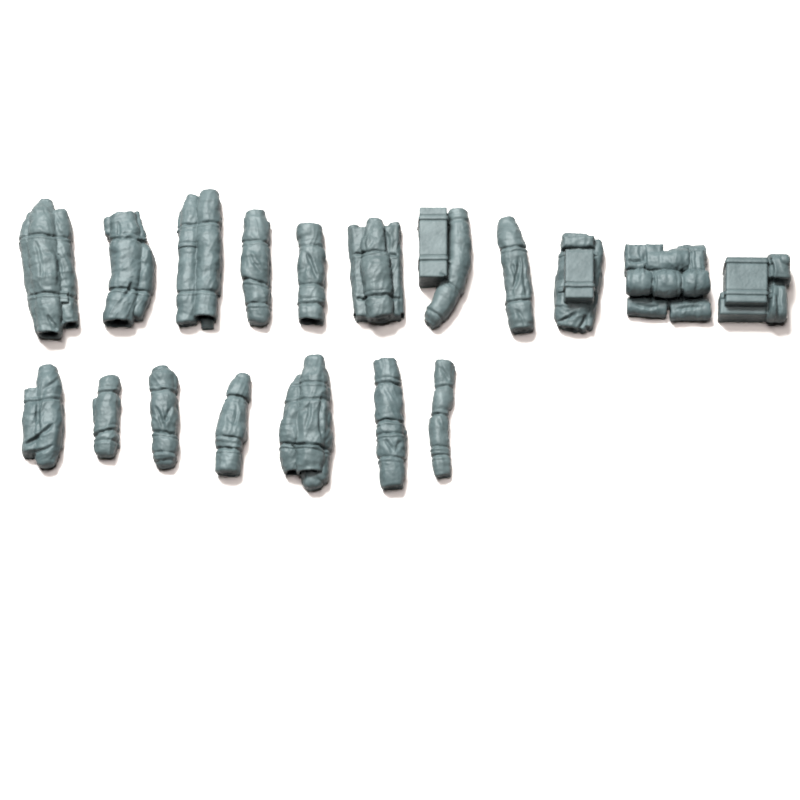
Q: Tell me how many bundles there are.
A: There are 18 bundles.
